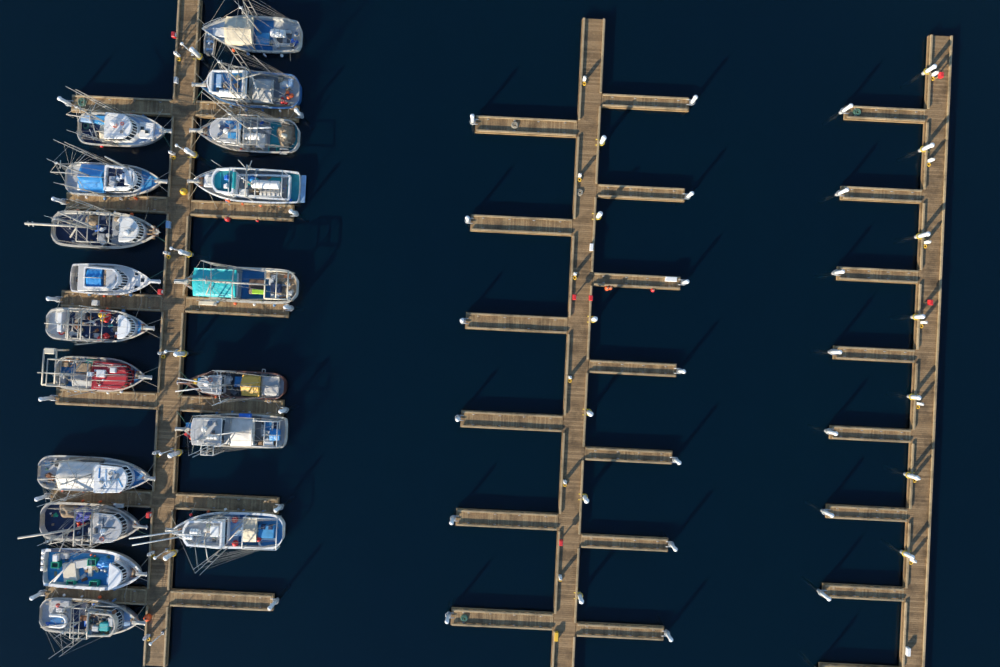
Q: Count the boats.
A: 19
